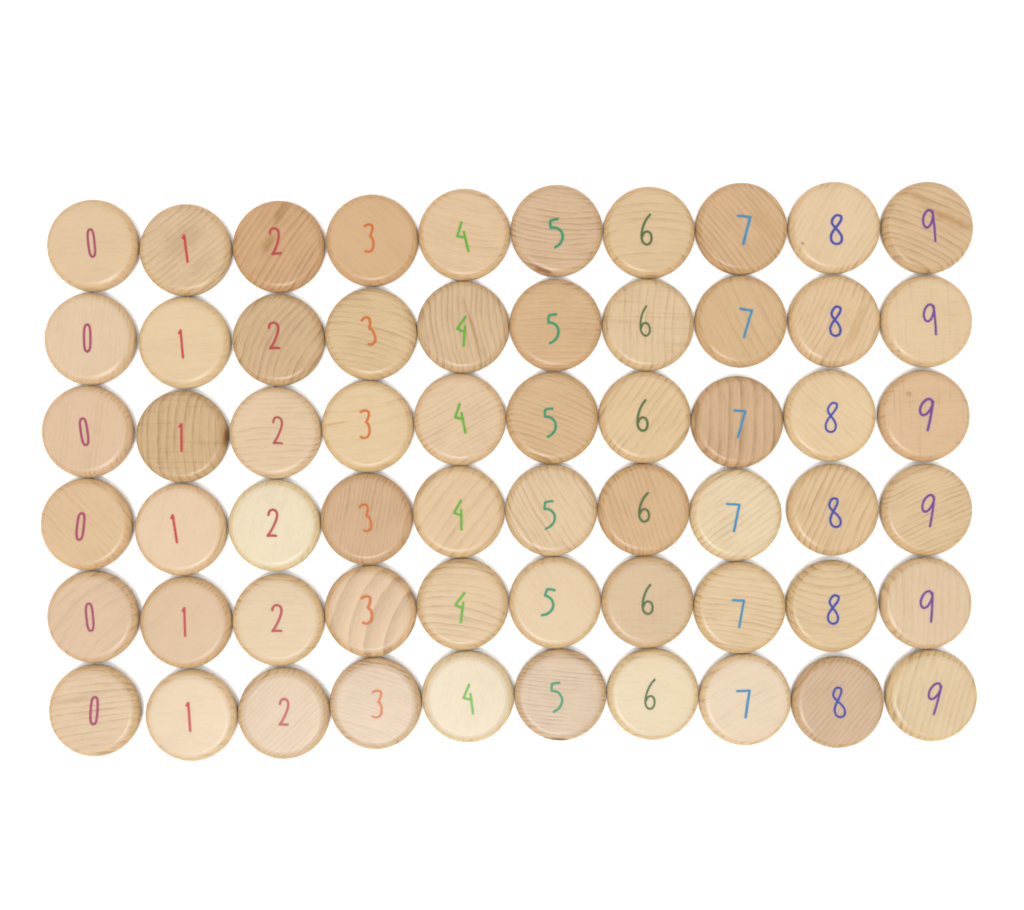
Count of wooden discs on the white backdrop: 60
